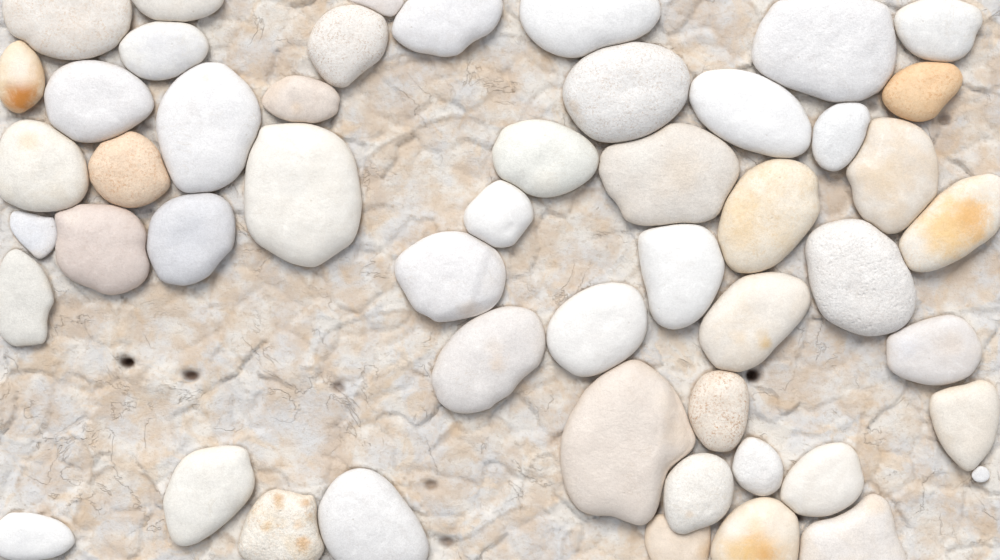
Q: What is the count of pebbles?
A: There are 51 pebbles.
